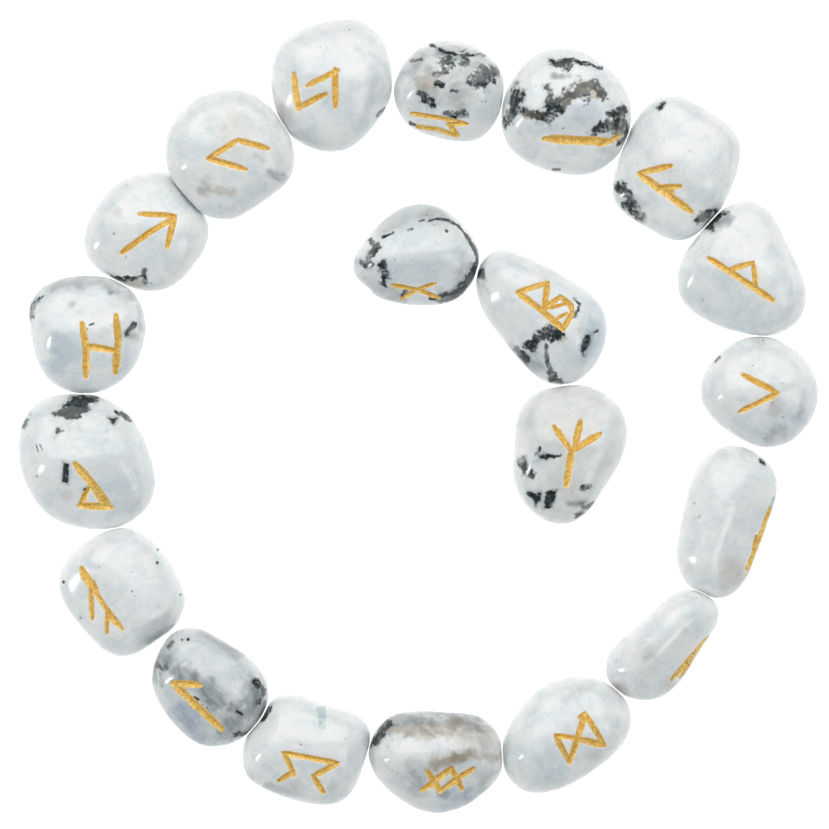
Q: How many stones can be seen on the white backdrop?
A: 20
